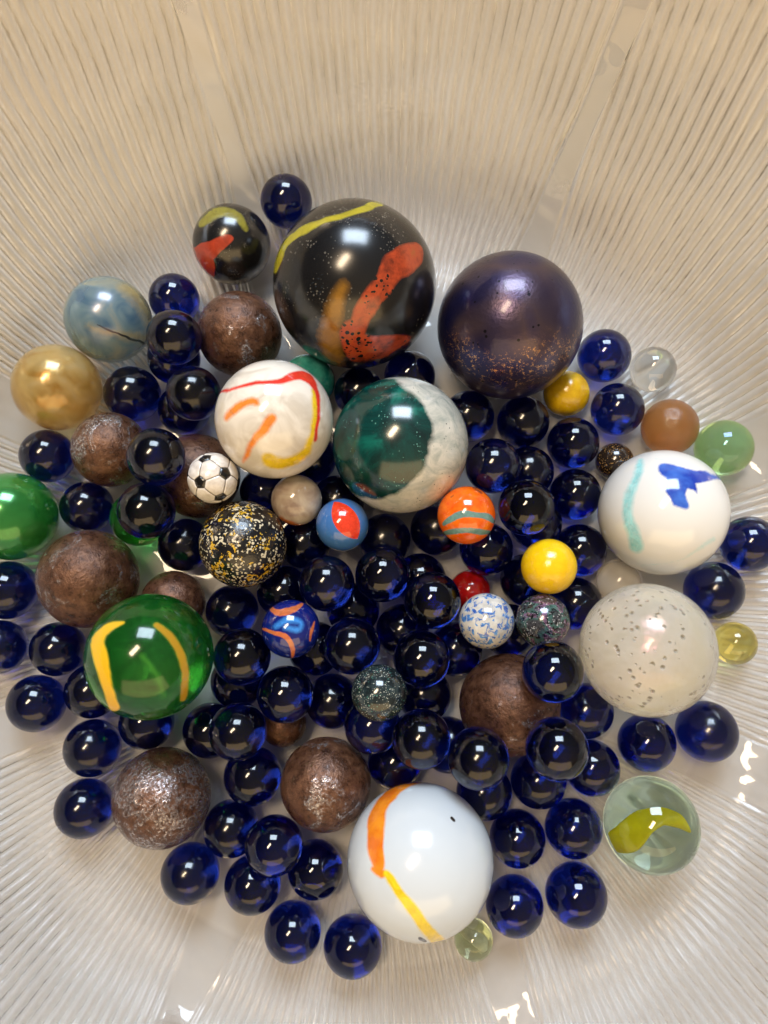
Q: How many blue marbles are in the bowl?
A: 89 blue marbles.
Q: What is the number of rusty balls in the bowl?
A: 9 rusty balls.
